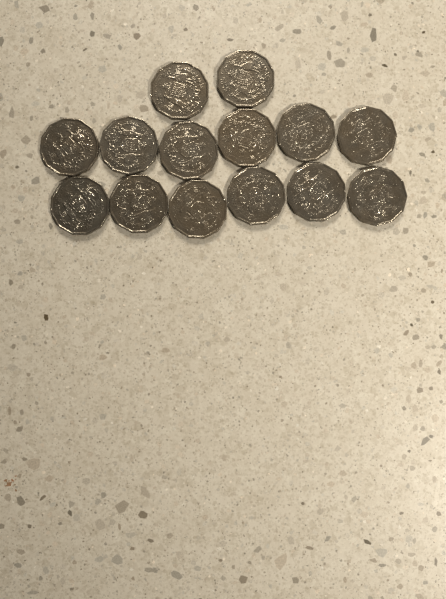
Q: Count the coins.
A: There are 14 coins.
